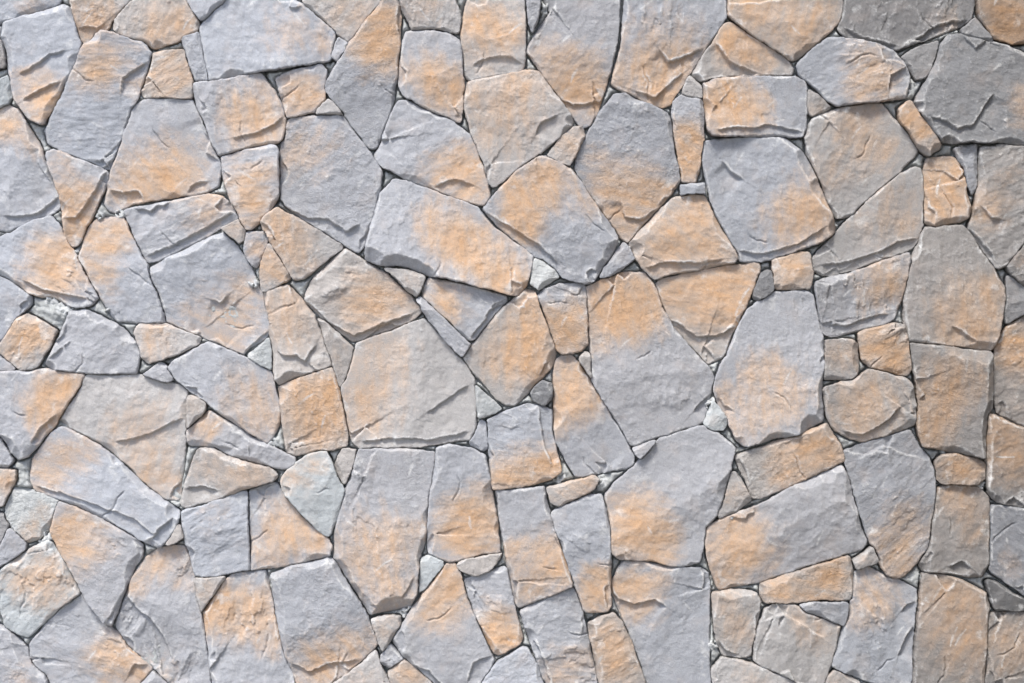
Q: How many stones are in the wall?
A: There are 167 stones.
